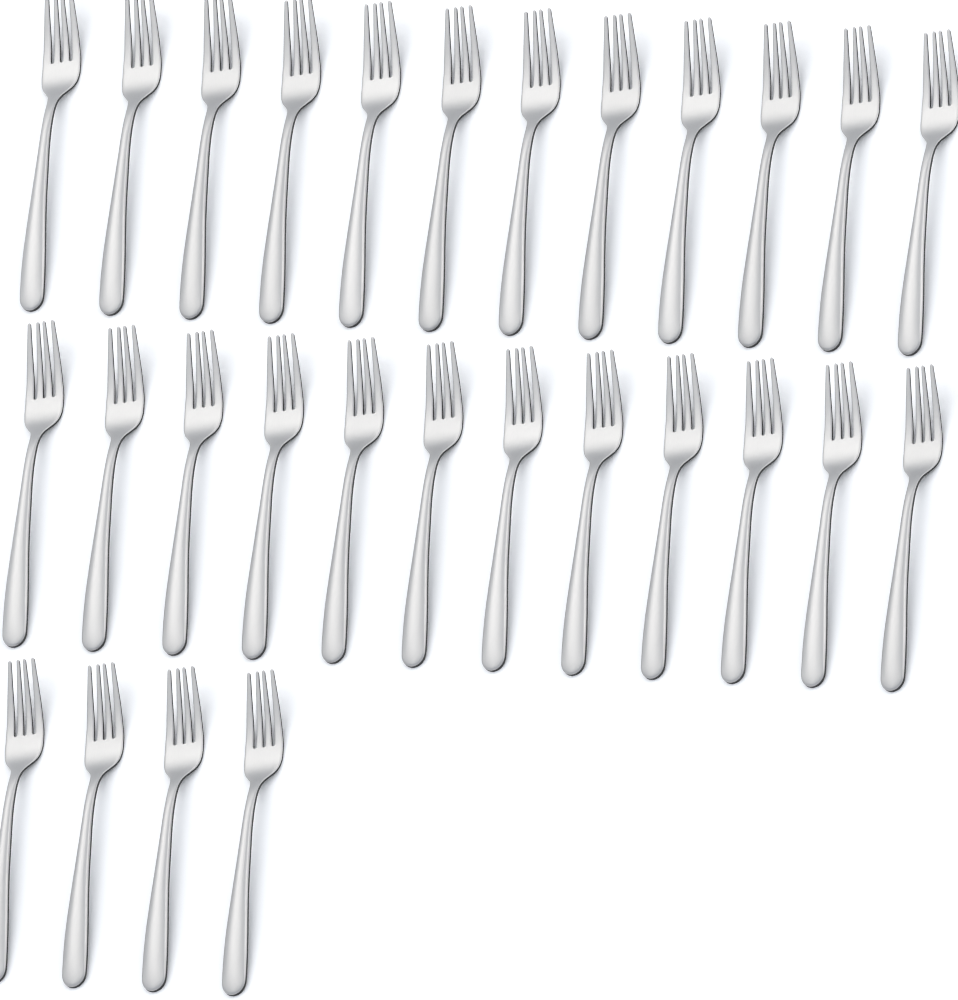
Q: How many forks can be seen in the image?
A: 28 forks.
